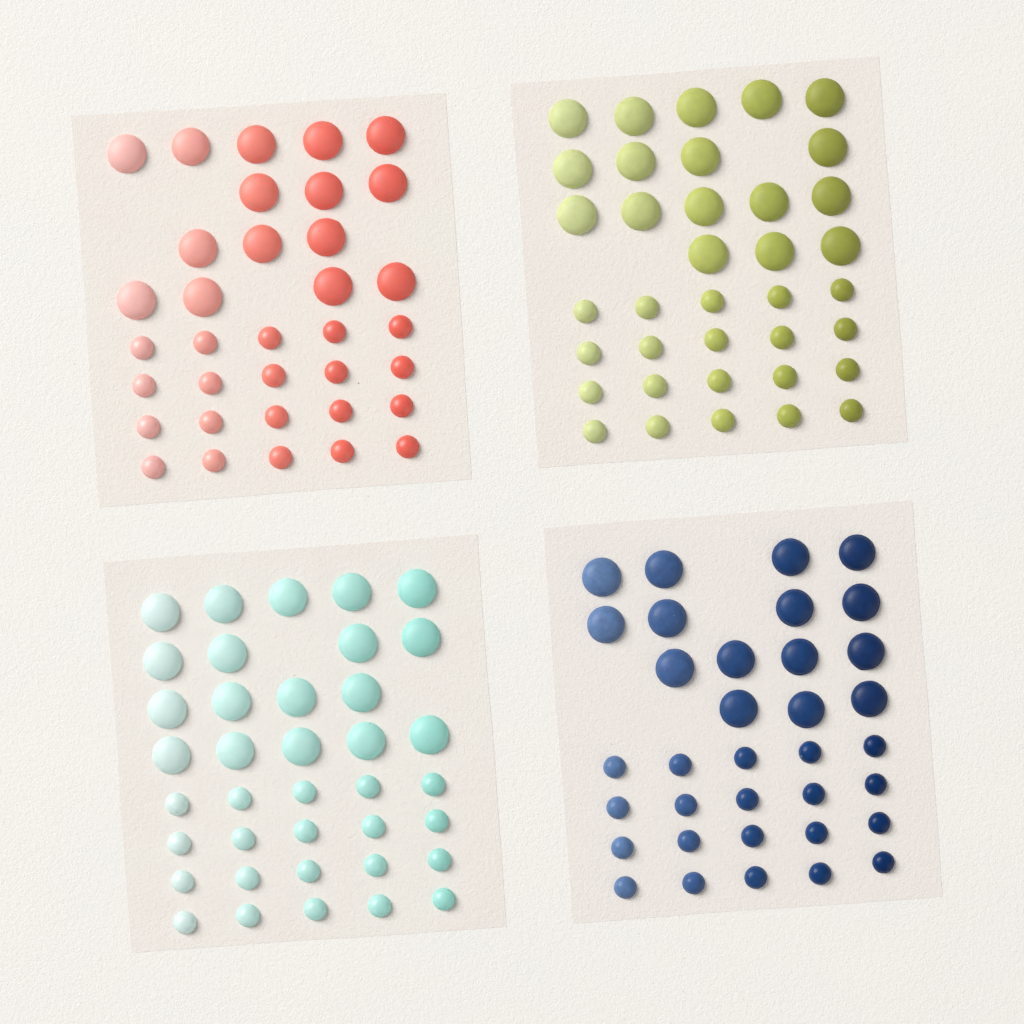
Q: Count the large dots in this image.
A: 65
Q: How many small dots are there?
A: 80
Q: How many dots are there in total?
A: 145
